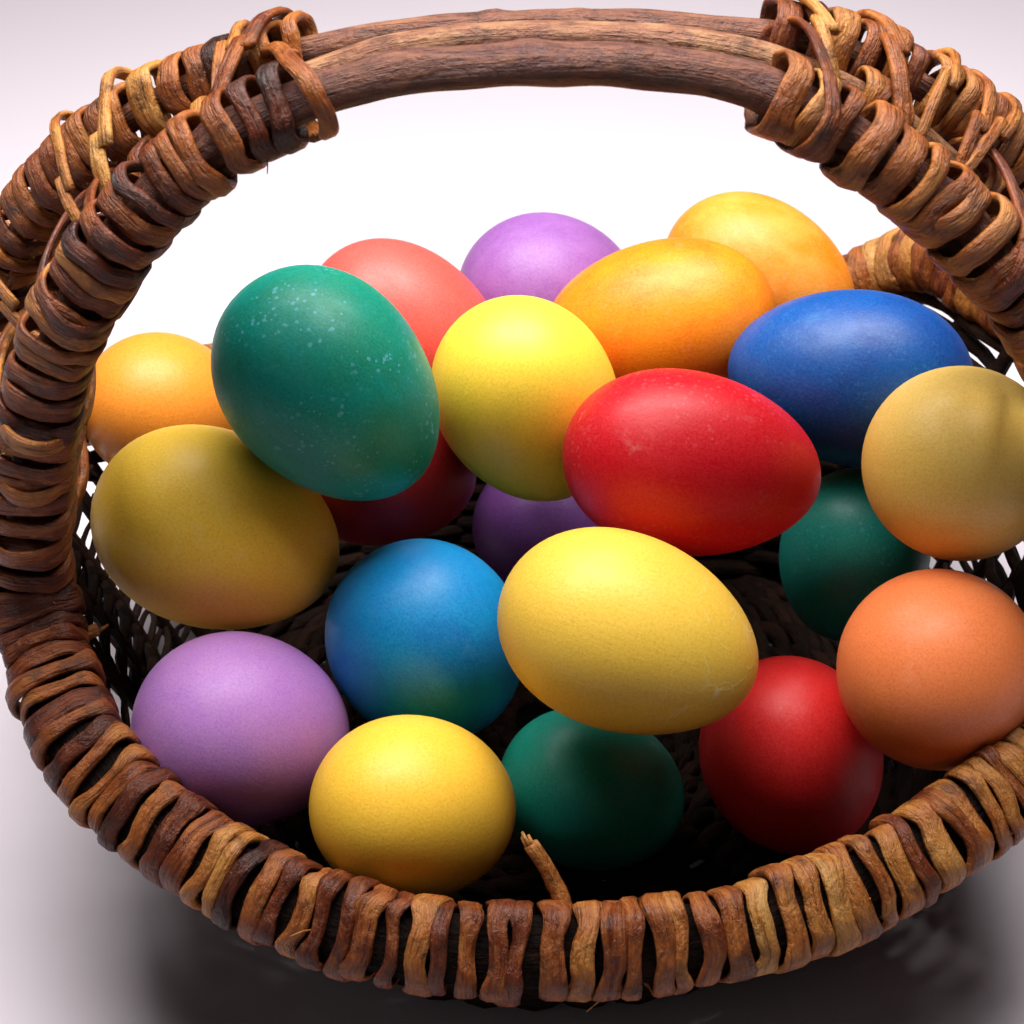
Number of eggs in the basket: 21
